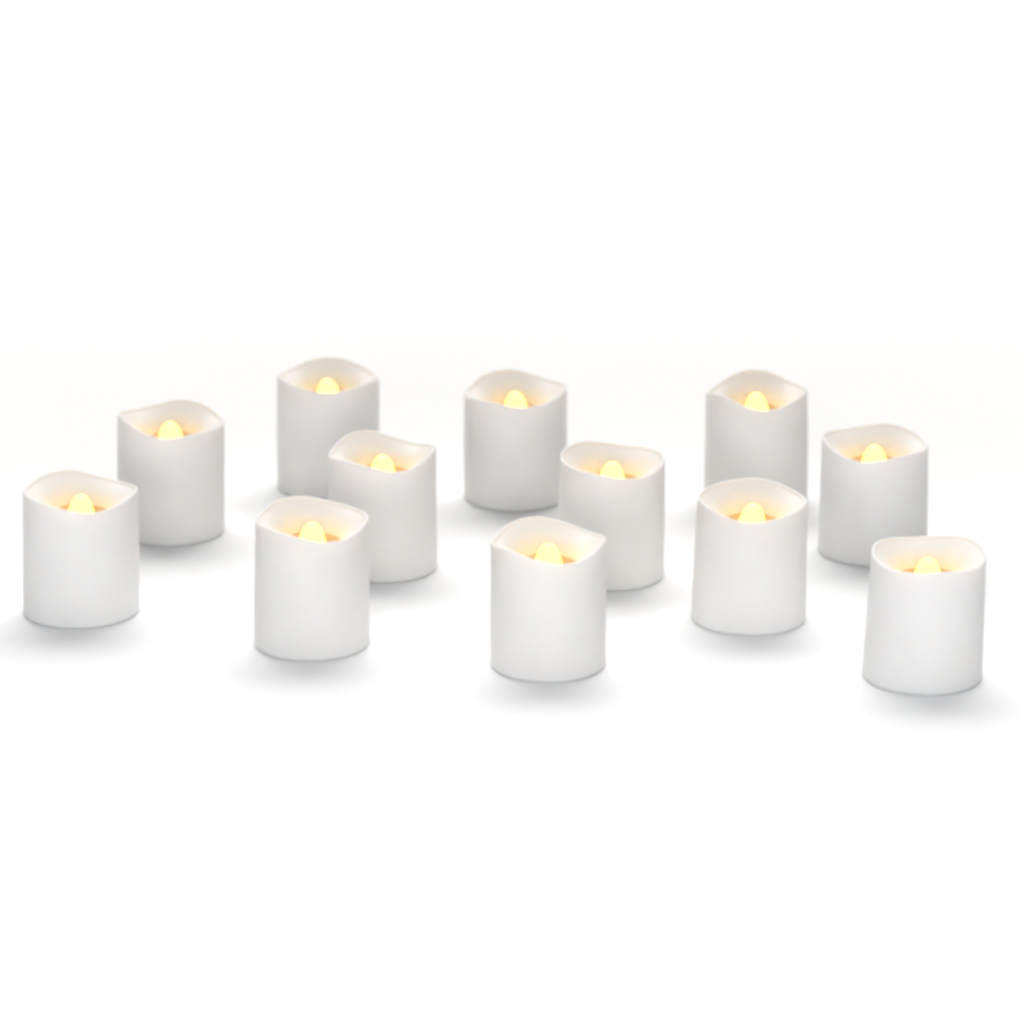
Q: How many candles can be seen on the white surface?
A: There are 12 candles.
